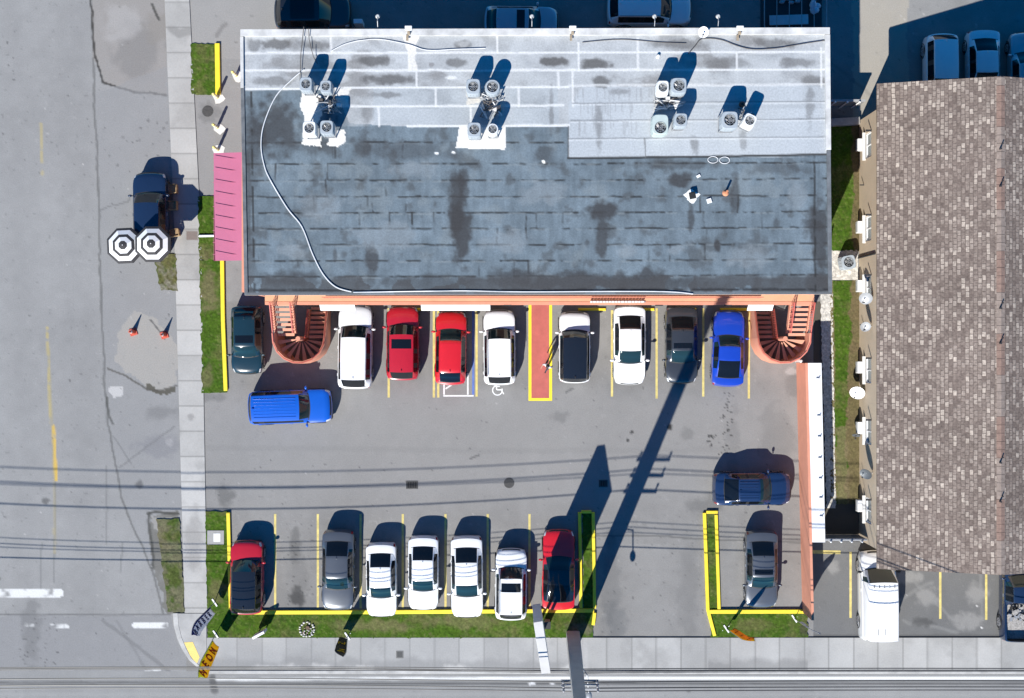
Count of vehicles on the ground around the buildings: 28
